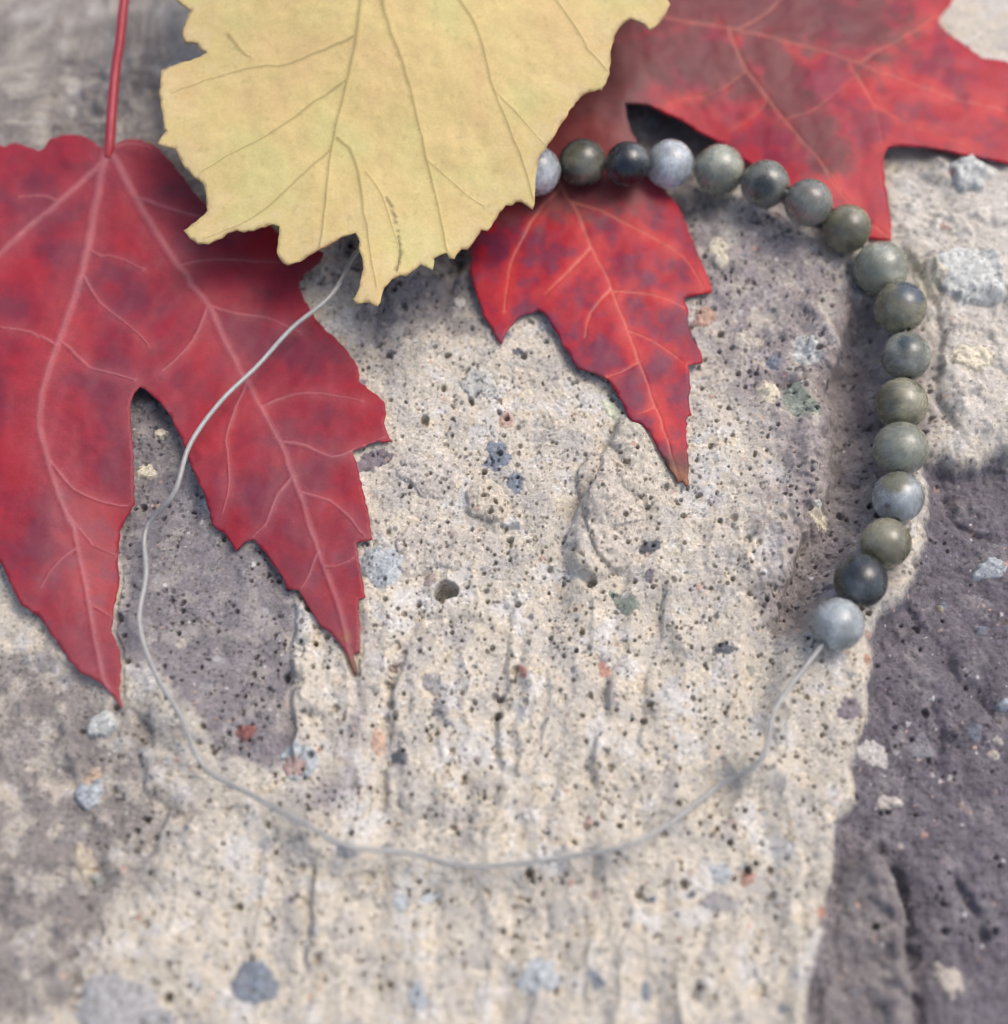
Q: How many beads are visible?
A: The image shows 17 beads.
